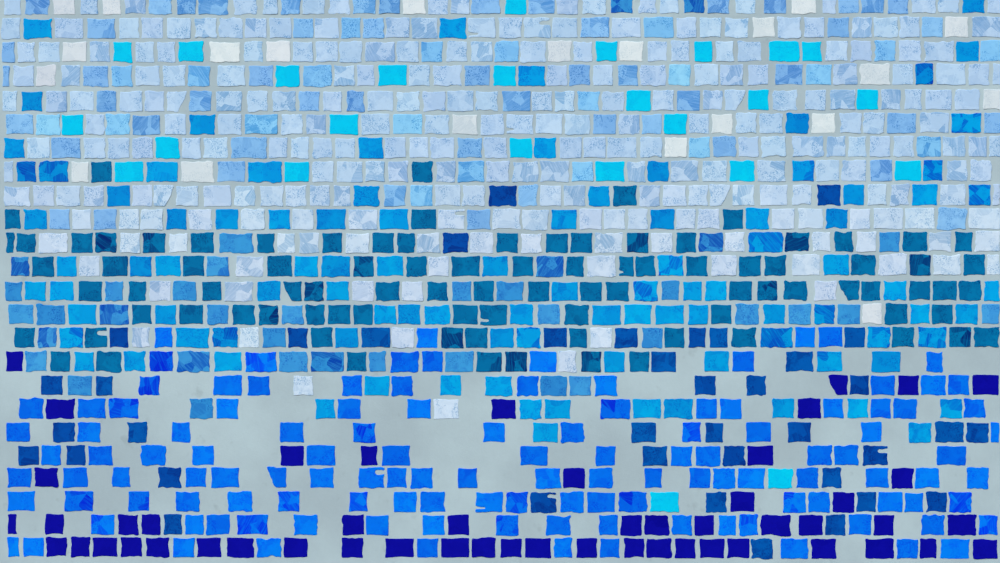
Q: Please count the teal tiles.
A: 92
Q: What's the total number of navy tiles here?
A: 52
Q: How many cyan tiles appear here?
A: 25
